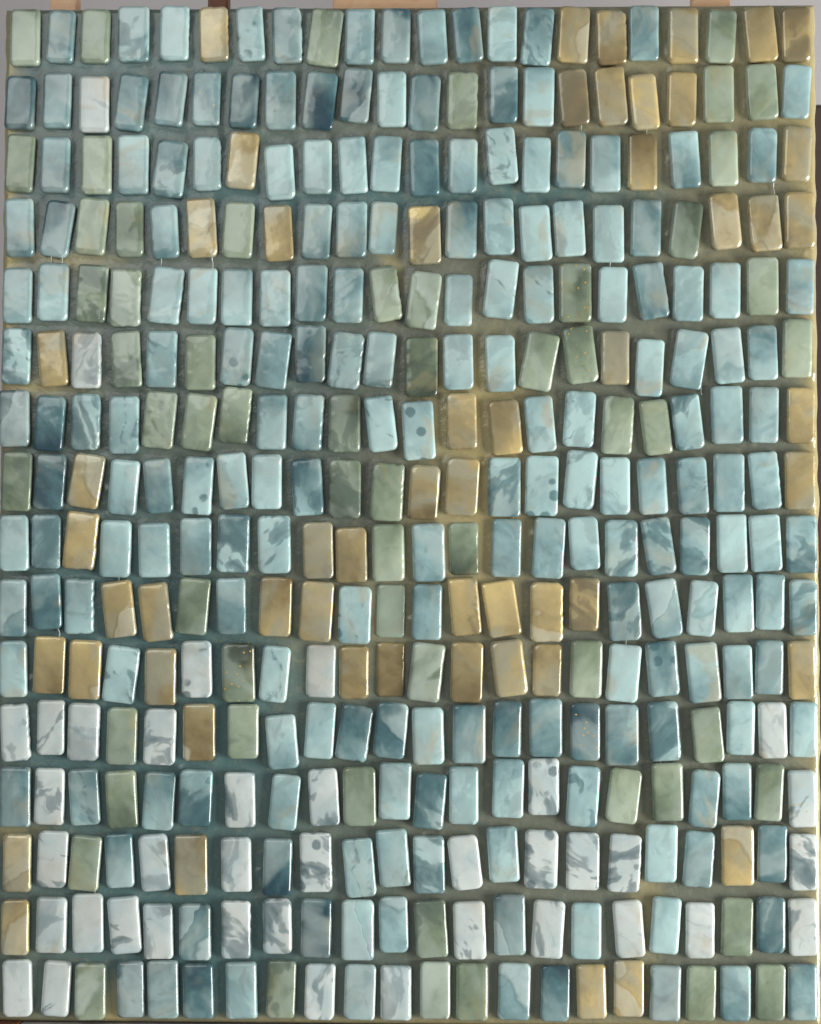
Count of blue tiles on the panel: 200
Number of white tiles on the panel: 38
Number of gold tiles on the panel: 55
